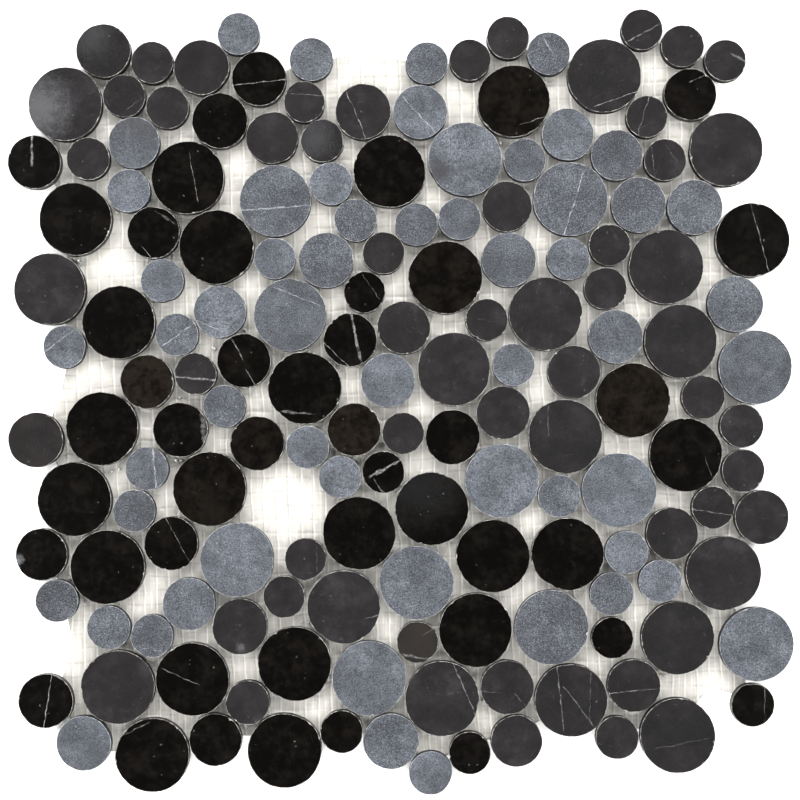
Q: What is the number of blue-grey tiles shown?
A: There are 56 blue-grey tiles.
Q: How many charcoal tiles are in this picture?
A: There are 59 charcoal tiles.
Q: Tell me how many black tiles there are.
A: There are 46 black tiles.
